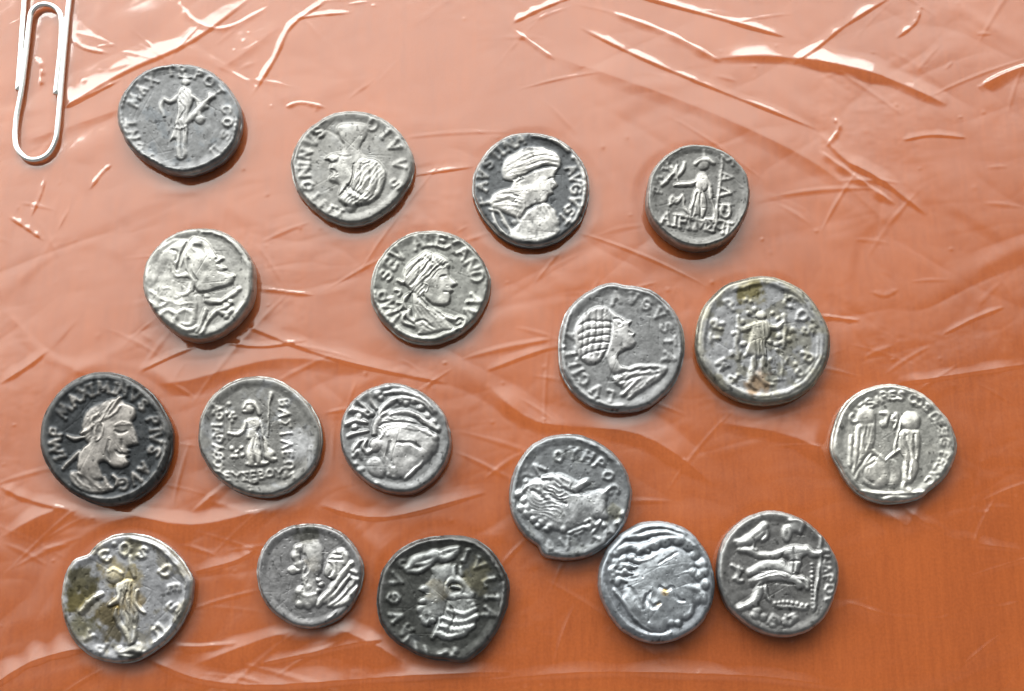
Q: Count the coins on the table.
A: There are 18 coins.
